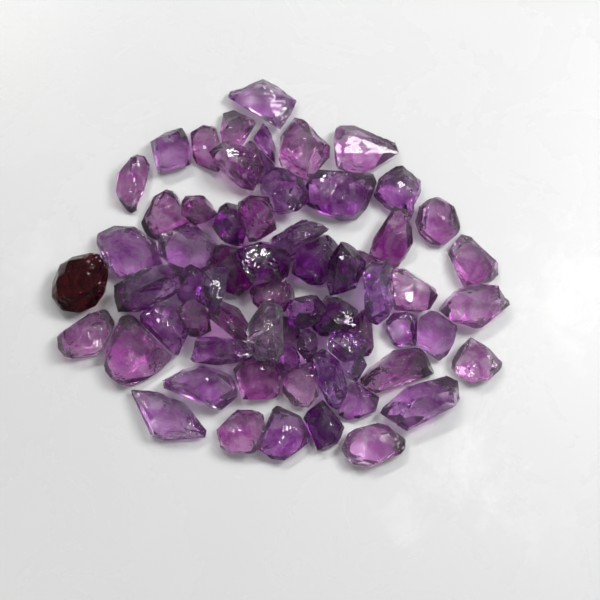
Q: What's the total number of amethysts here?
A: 66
